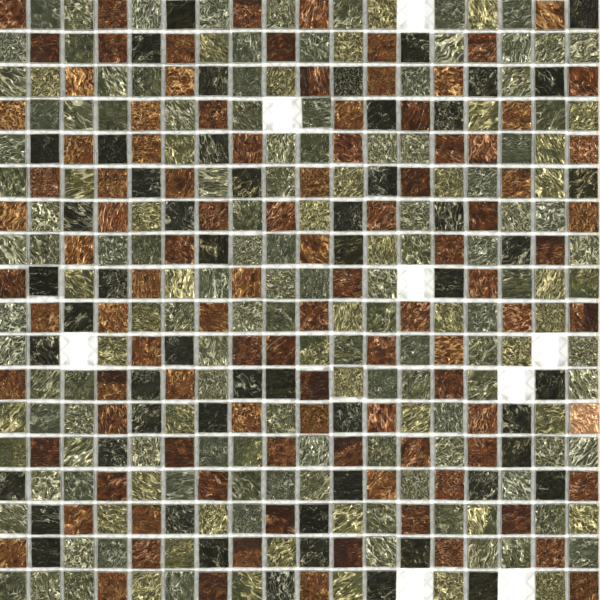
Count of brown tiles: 102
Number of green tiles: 160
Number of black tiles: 54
